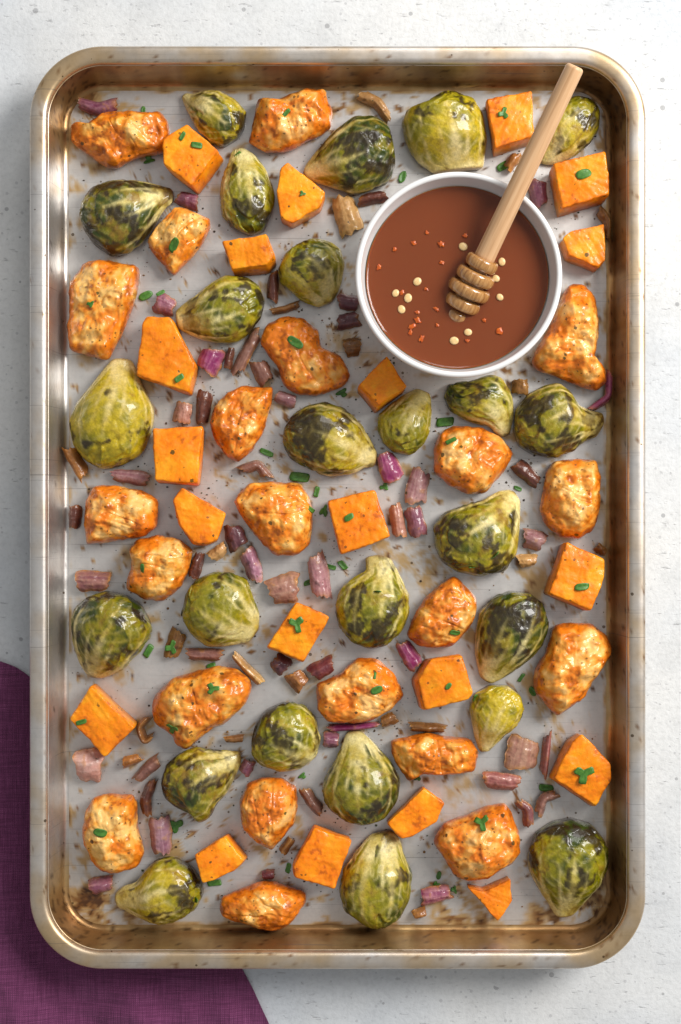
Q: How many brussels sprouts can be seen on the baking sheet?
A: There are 25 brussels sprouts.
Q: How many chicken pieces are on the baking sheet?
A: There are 21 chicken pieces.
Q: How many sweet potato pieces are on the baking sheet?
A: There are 20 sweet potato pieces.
